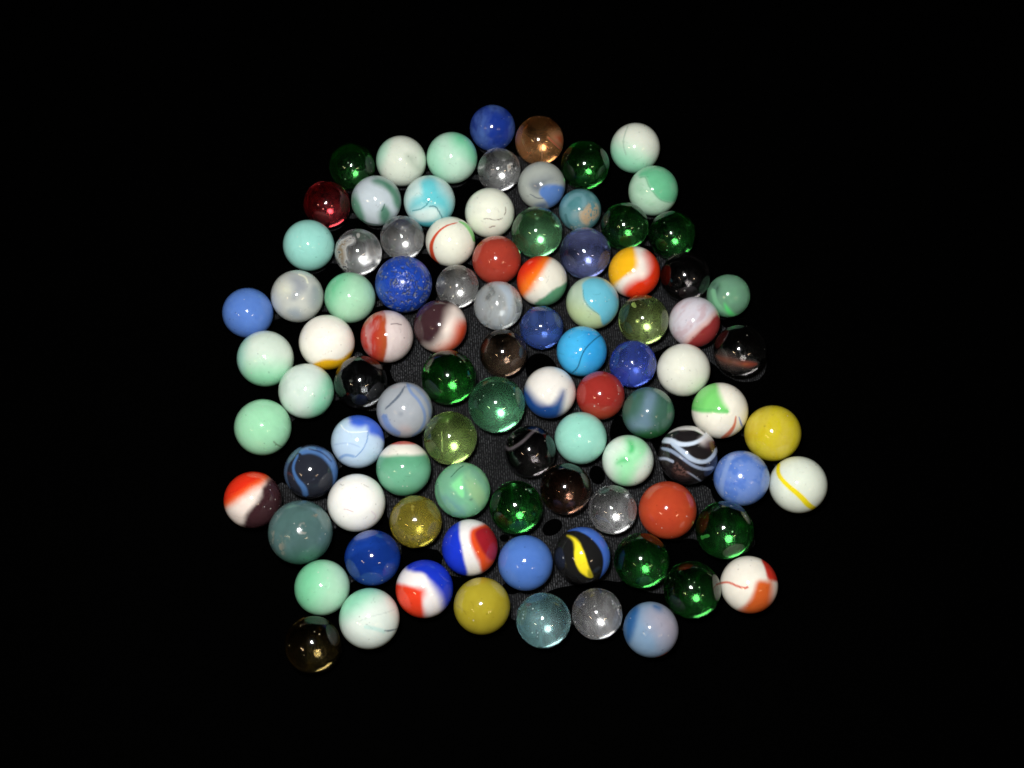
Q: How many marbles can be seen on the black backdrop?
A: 93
